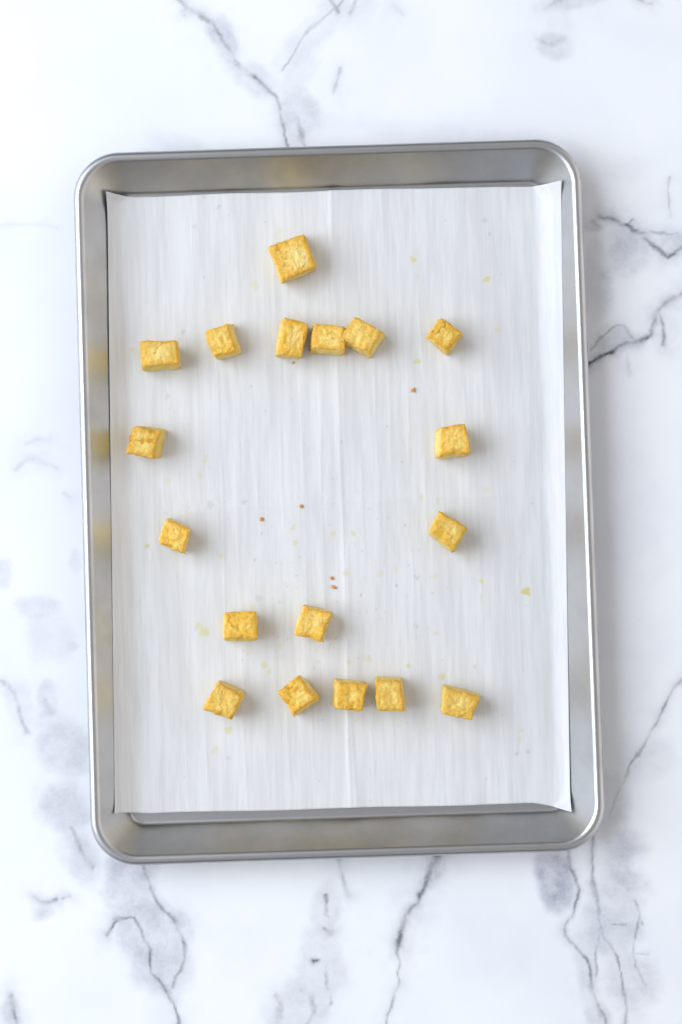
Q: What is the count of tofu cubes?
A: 18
